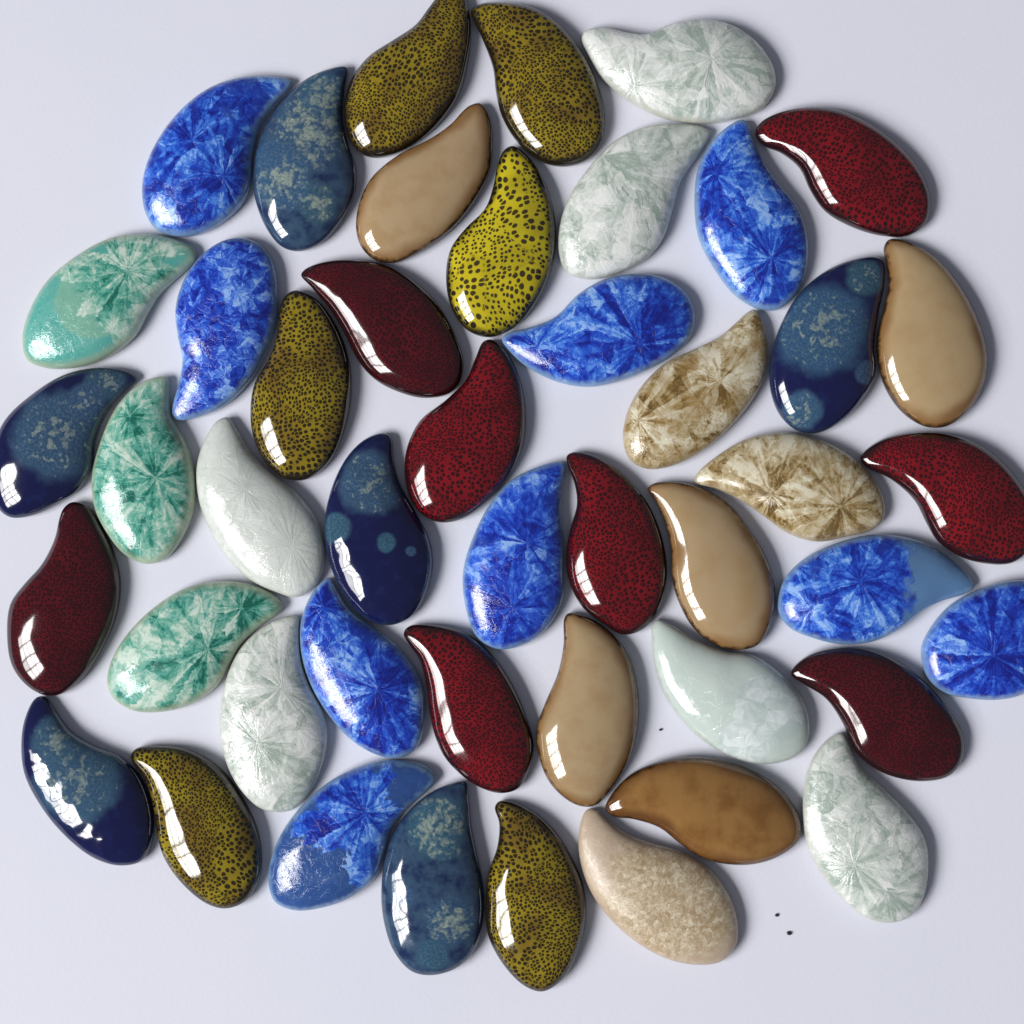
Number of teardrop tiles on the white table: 46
